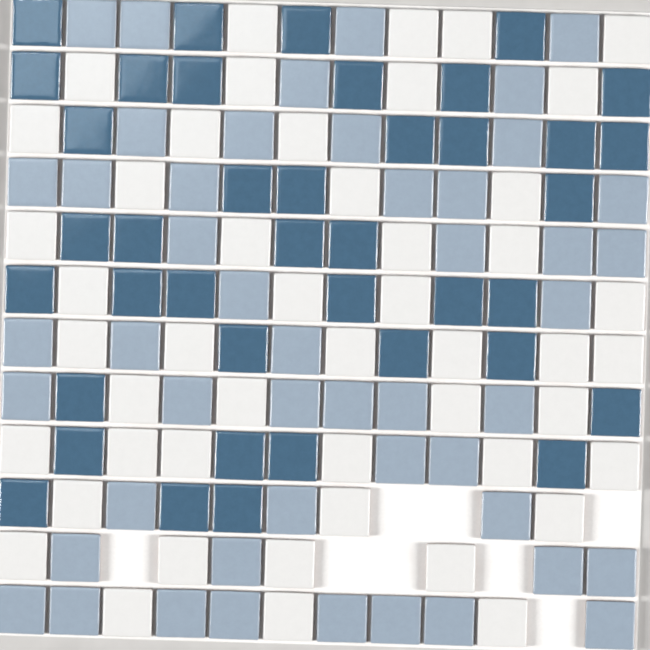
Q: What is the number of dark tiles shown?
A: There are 40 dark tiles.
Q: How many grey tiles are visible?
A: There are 48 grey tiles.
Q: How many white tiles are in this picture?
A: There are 48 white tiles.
